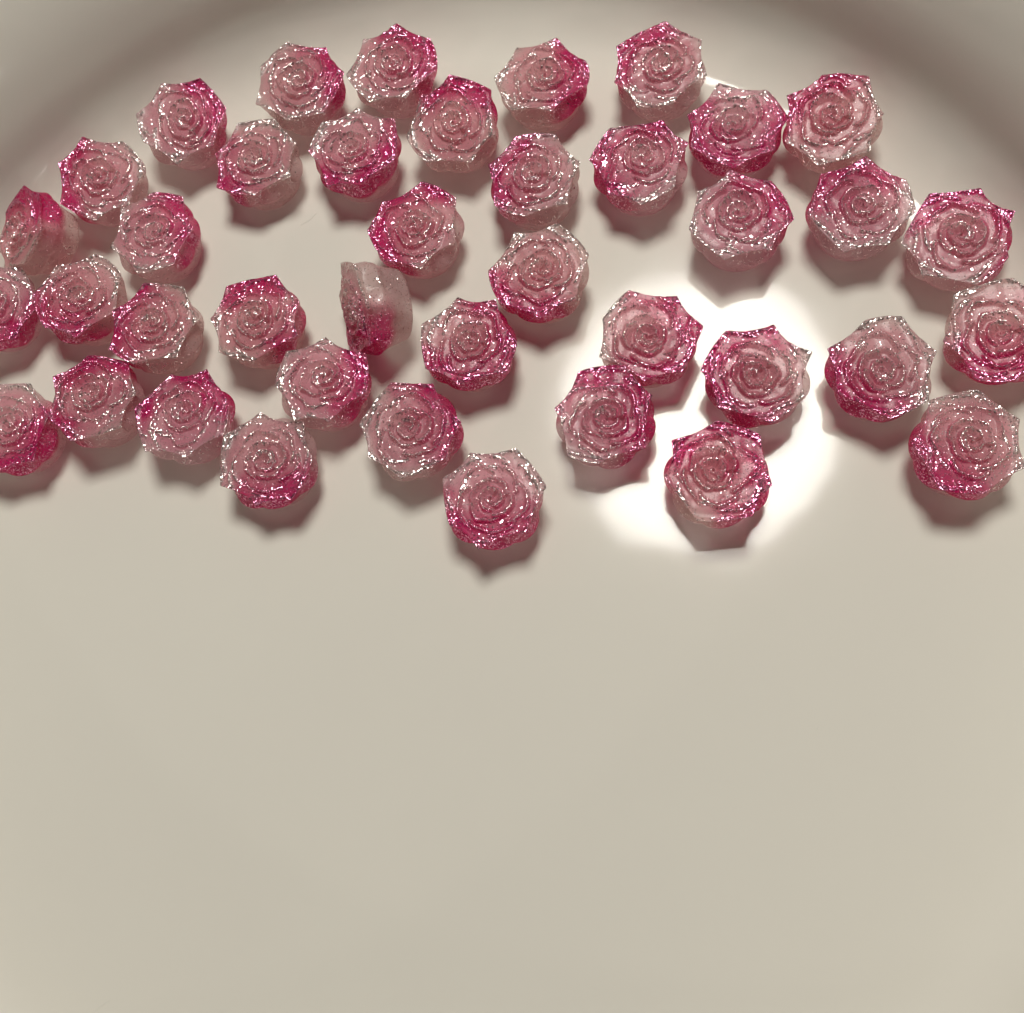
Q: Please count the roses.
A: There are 40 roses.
